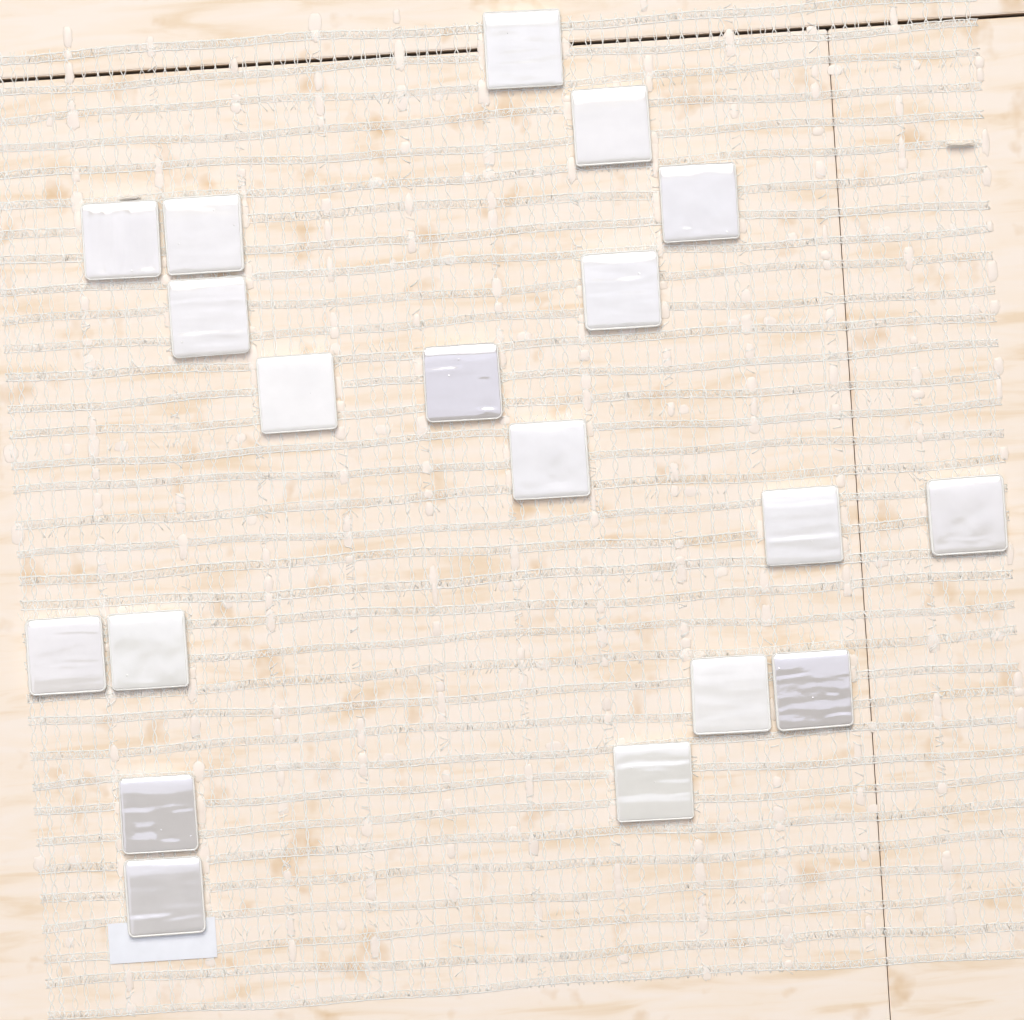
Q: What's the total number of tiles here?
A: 19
